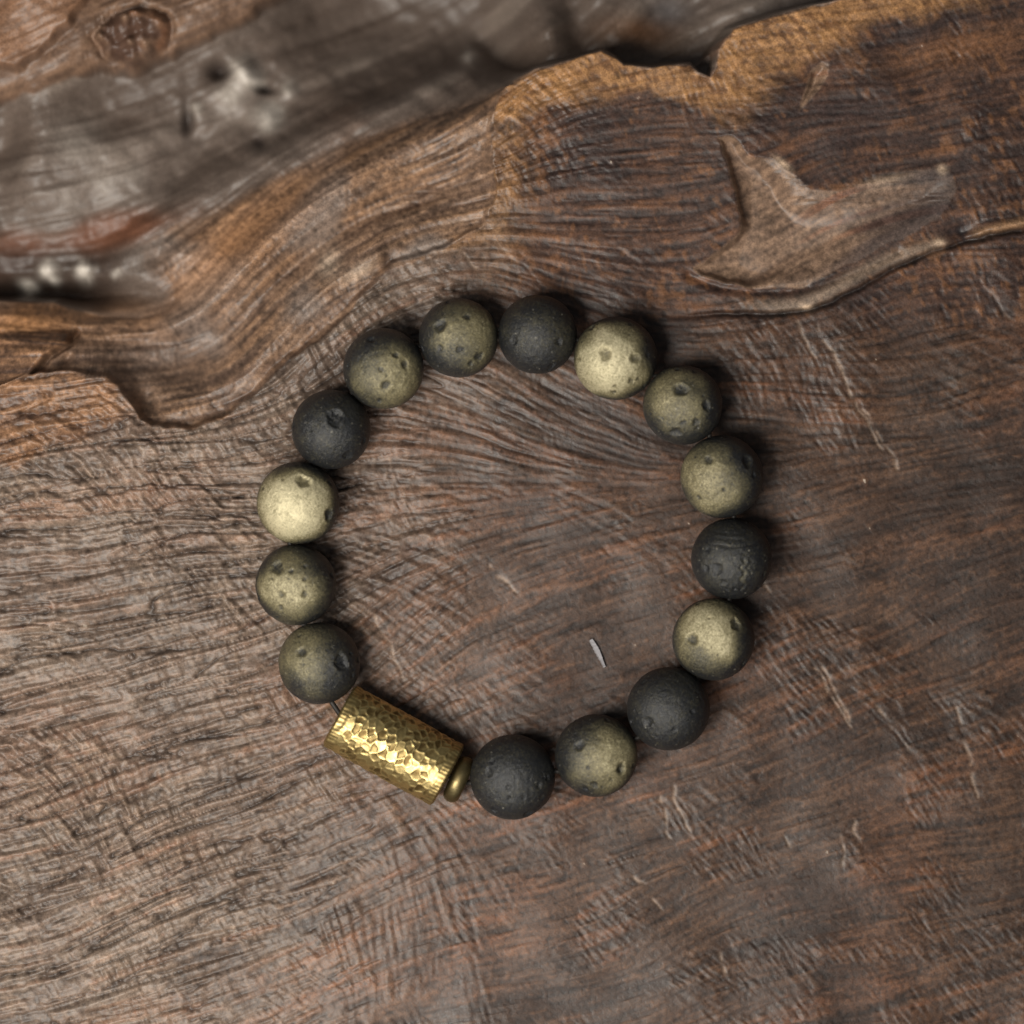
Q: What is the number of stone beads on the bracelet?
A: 15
